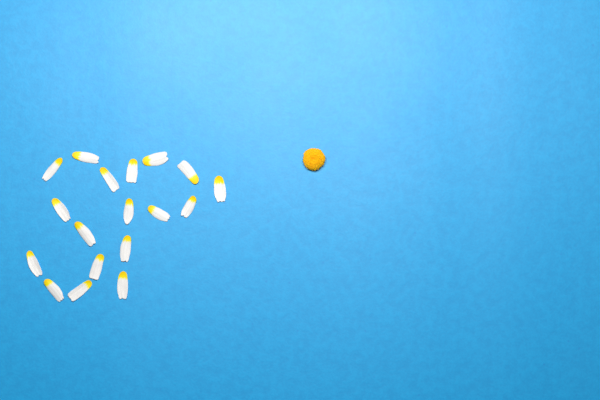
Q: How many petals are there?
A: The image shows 18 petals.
